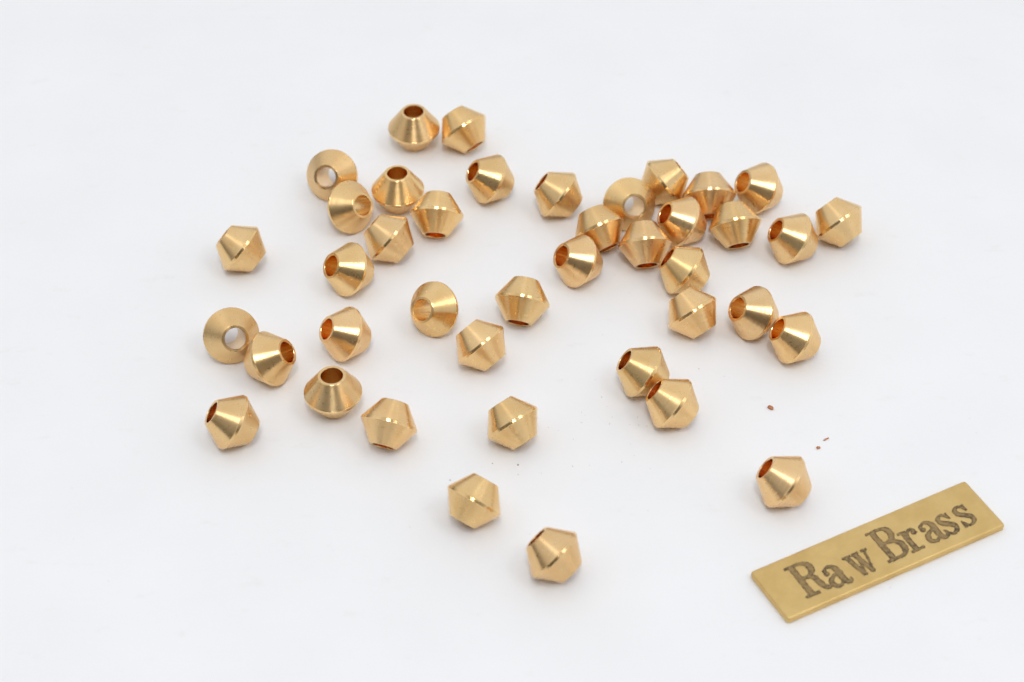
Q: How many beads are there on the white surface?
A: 41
